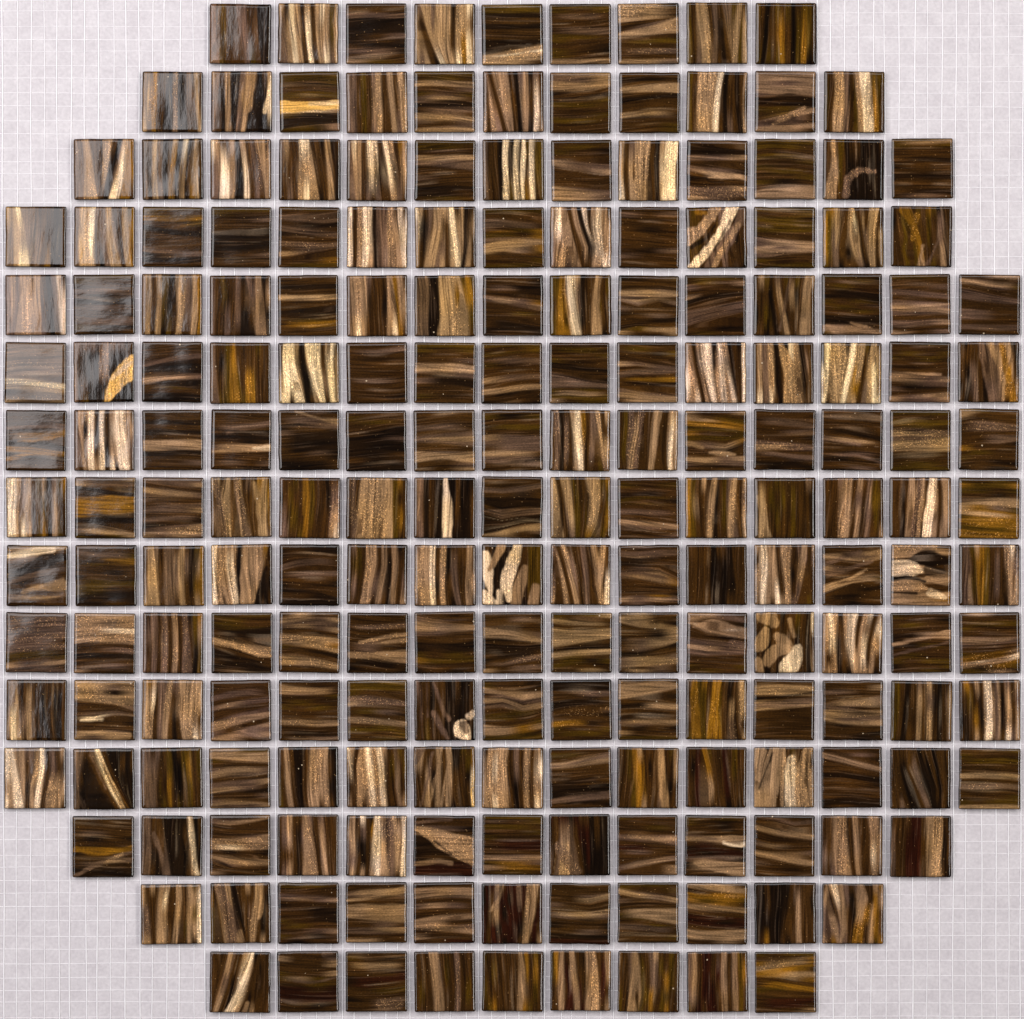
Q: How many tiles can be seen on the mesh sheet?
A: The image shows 200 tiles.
